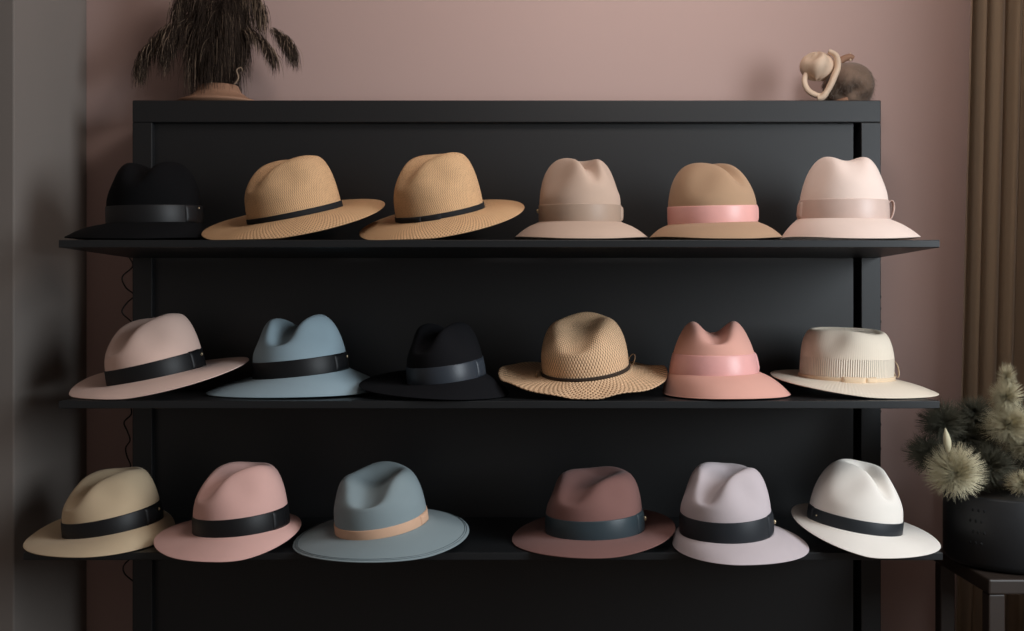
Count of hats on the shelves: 18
